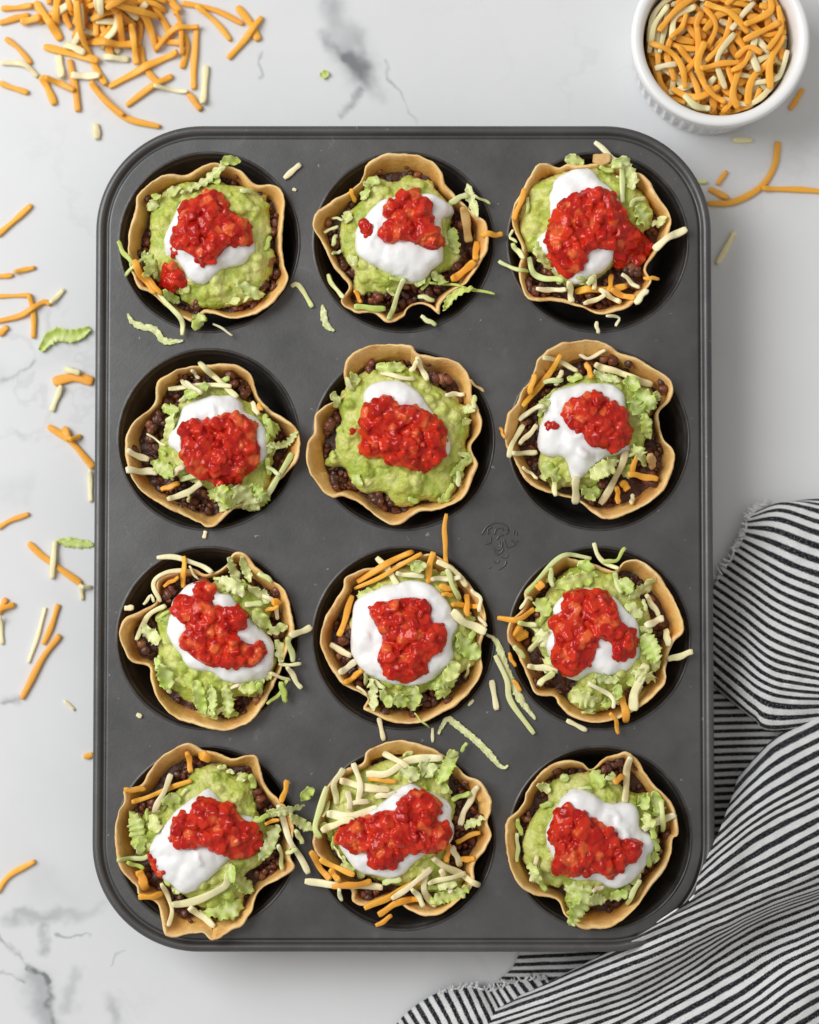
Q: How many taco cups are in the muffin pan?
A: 12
